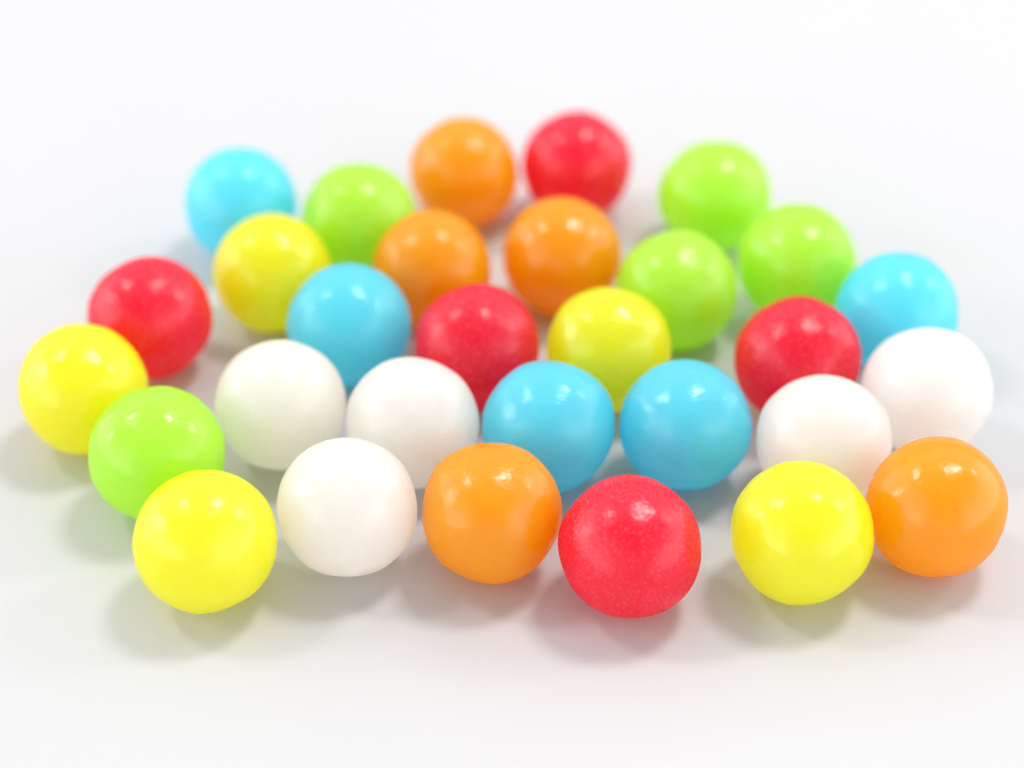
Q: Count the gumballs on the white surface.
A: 30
